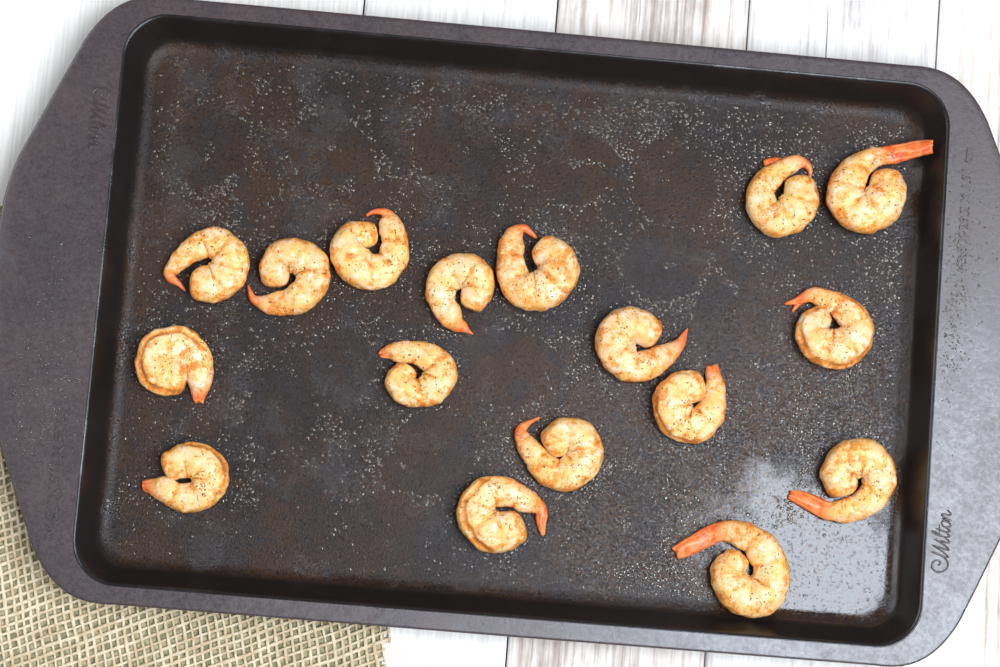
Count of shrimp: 17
